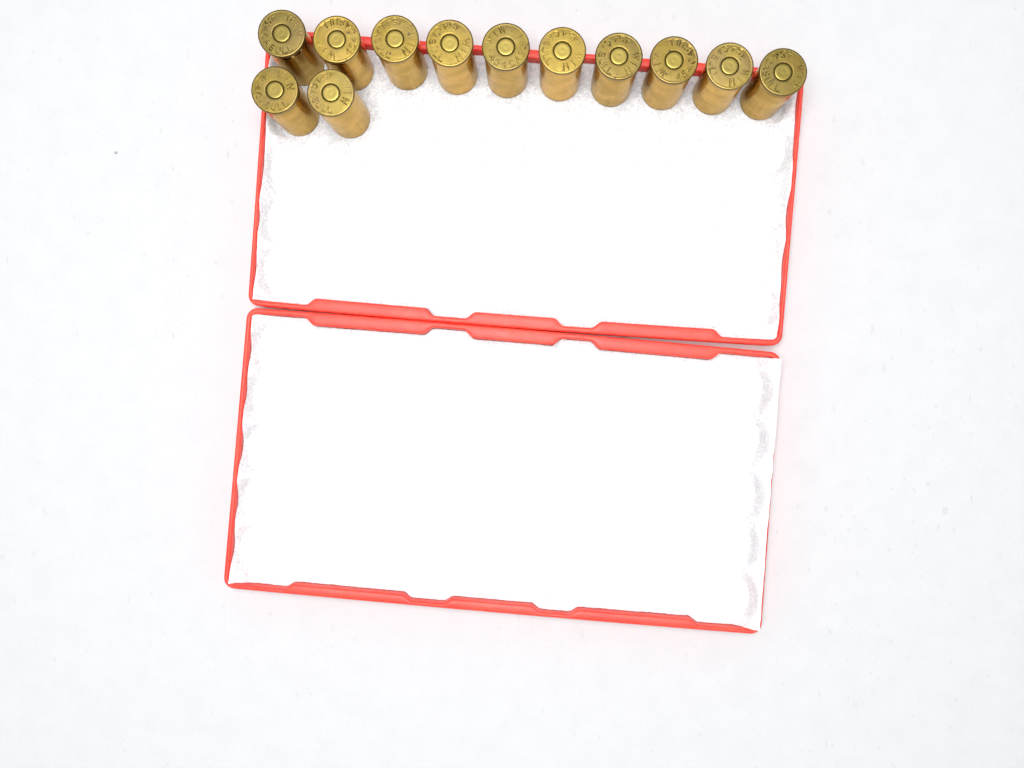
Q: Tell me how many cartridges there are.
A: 12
